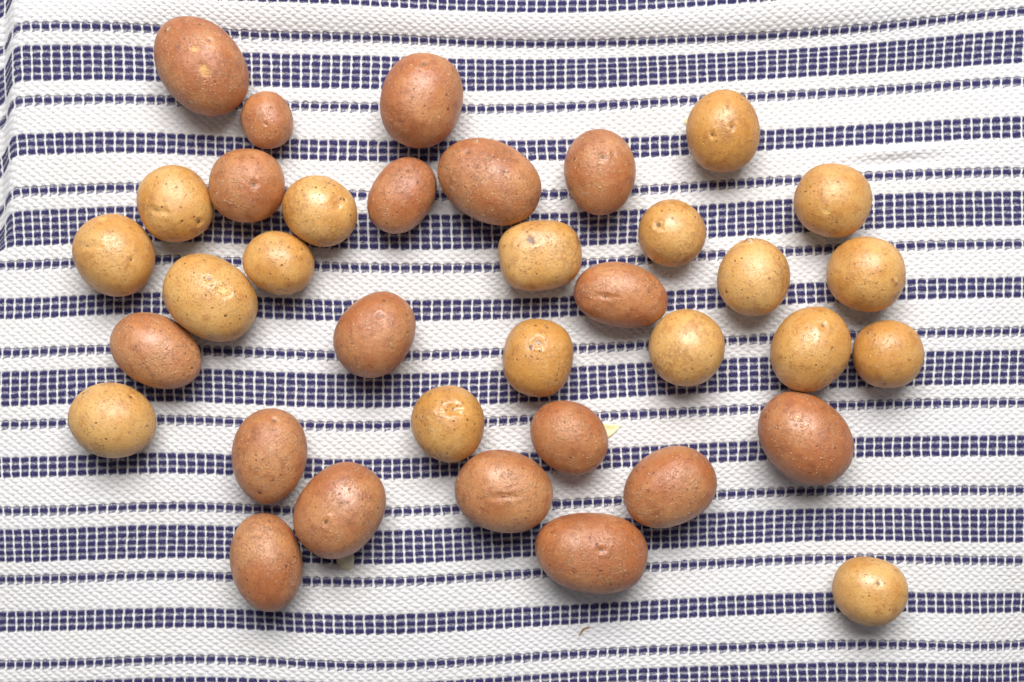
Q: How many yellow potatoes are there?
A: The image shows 18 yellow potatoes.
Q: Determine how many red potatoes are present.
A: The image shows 18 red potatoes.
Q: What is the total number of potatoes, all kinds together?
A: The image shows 36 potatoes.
